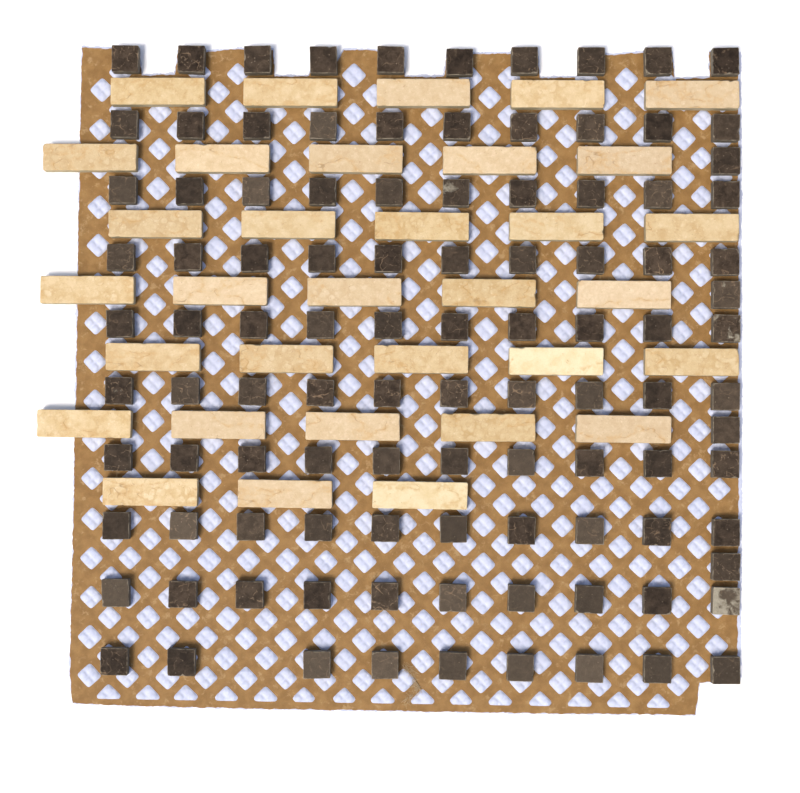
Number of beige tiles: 33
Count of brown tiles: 103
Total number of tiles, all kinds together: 136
